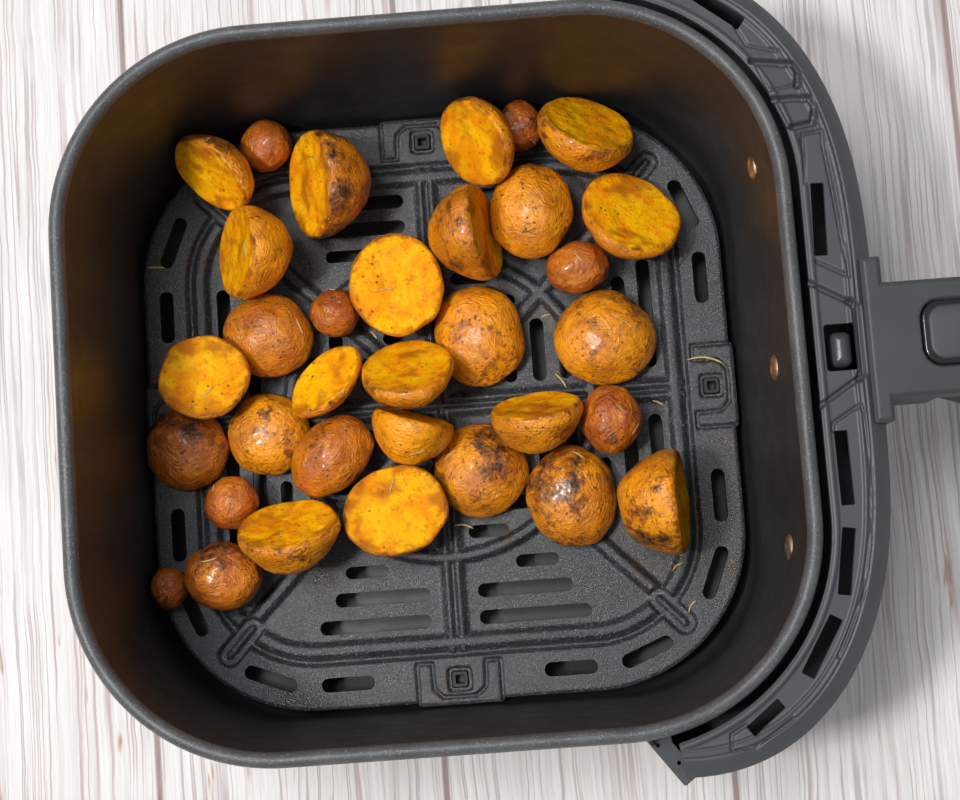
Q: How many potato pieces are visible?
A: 33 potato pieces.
